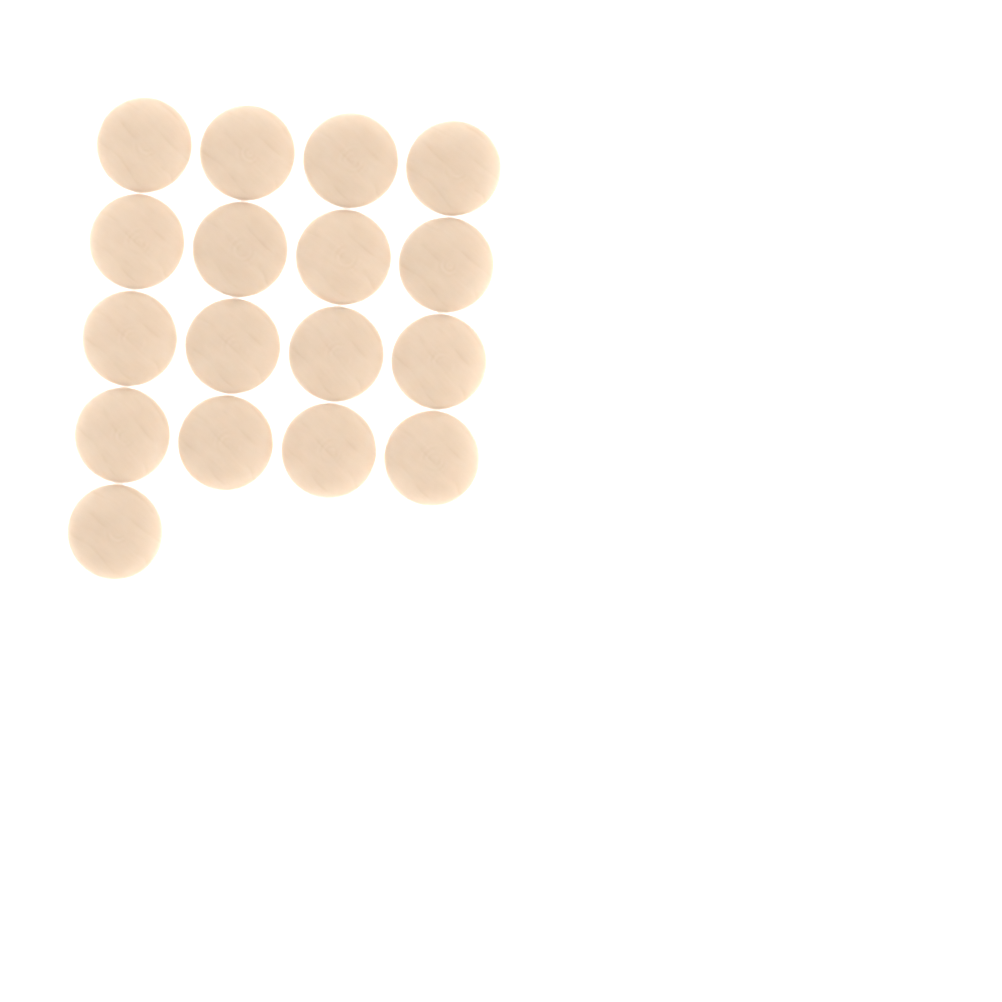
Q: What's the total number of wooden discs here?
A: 17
